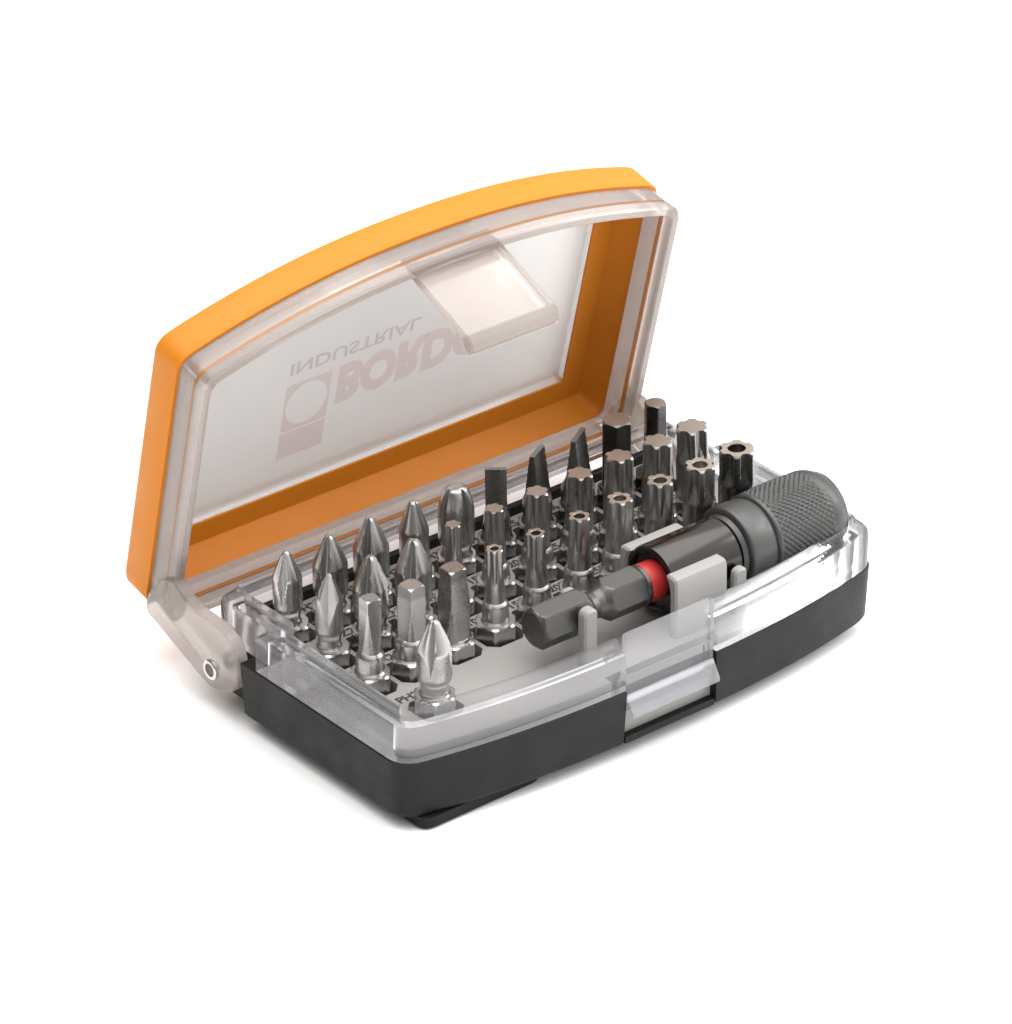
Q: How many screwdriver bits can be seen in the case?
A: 31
